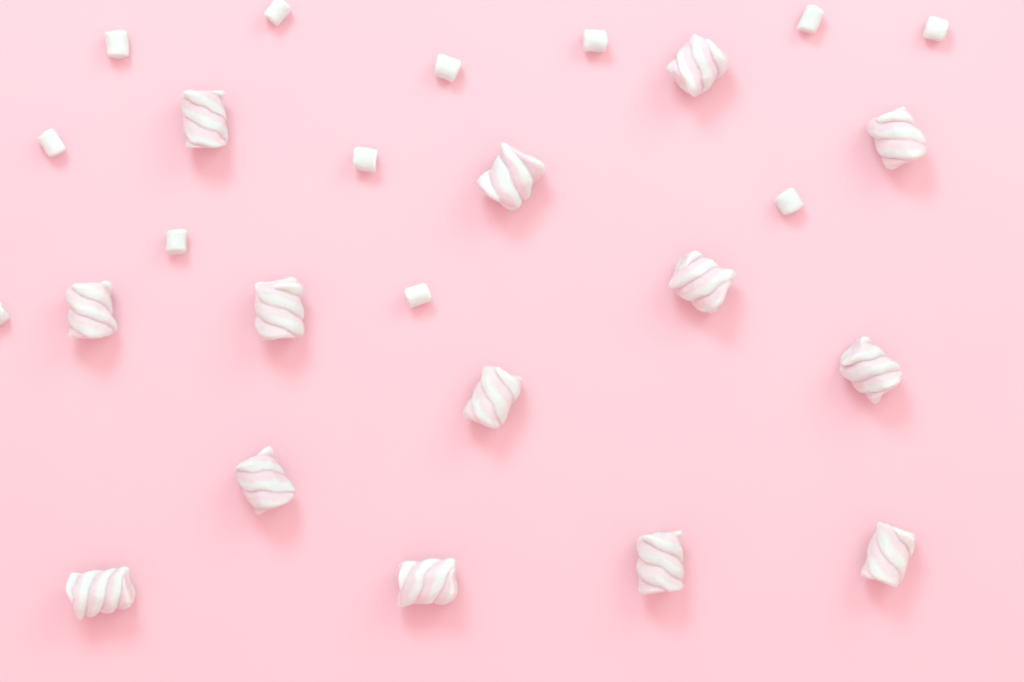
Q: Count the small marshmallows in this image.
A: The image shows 12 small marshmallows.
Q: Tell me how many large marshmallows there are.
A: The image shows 14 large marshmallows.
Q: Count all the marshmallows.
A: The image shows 26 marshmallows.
